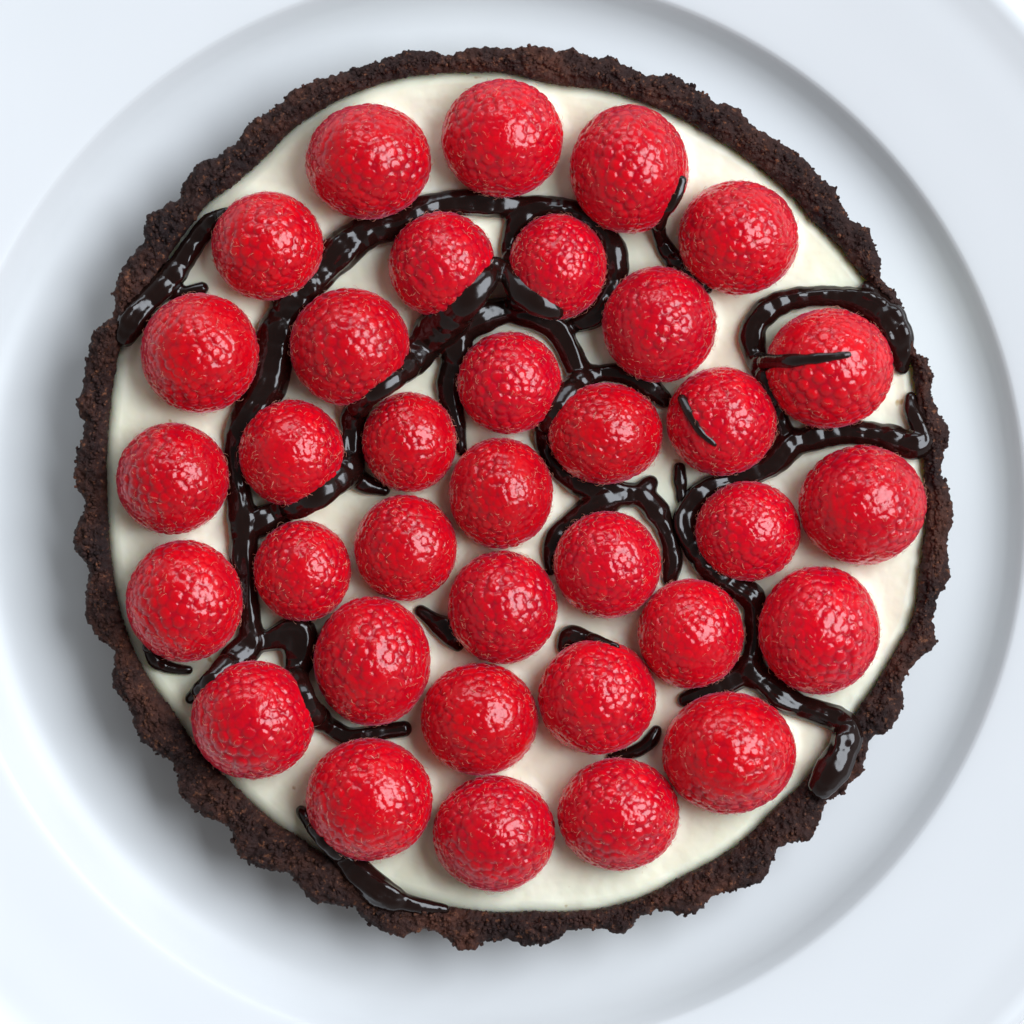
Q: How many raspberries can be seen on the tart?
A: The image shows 35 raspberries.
